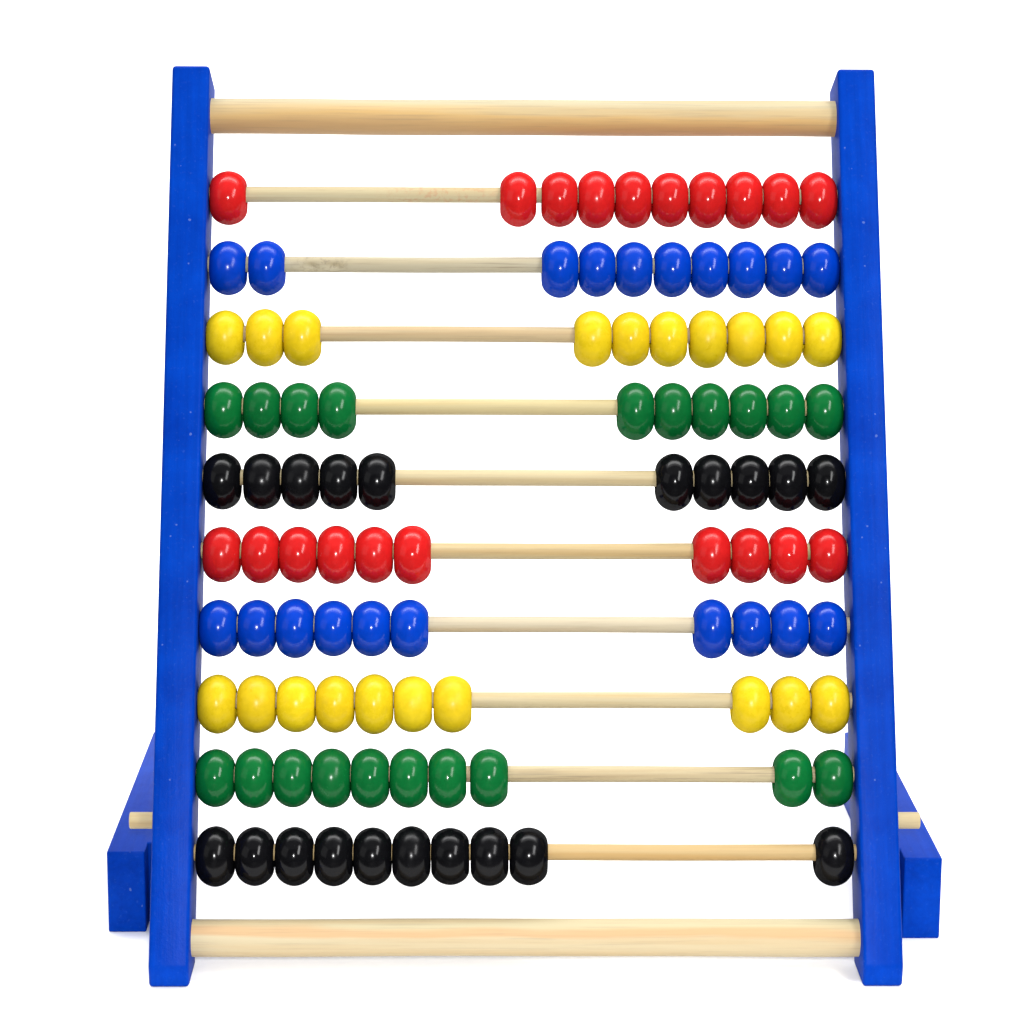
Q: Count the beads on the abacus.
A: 100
